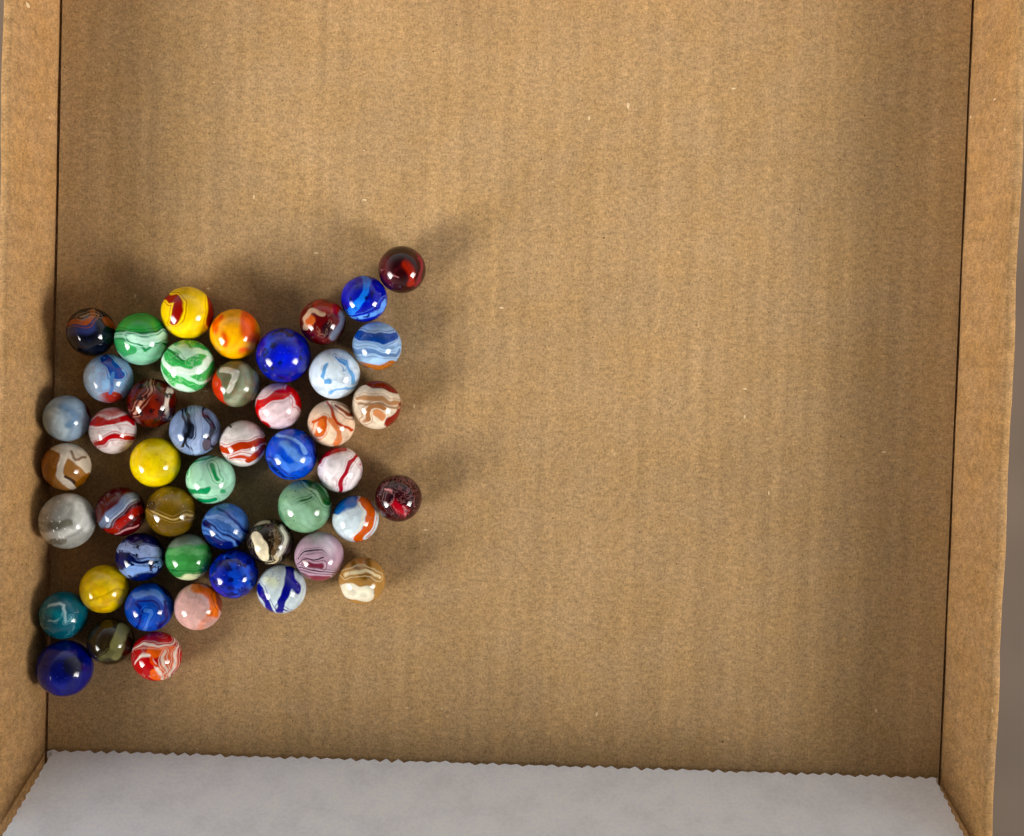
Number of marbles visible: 47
